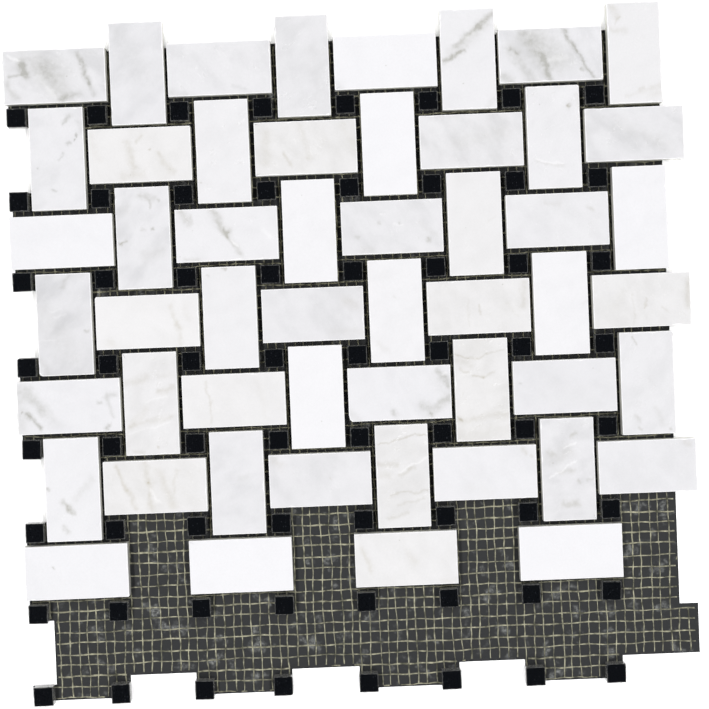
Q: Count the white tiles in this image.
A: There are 52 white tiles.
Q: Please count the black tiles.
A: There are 64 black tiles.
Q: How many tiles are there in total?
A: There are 116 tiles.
